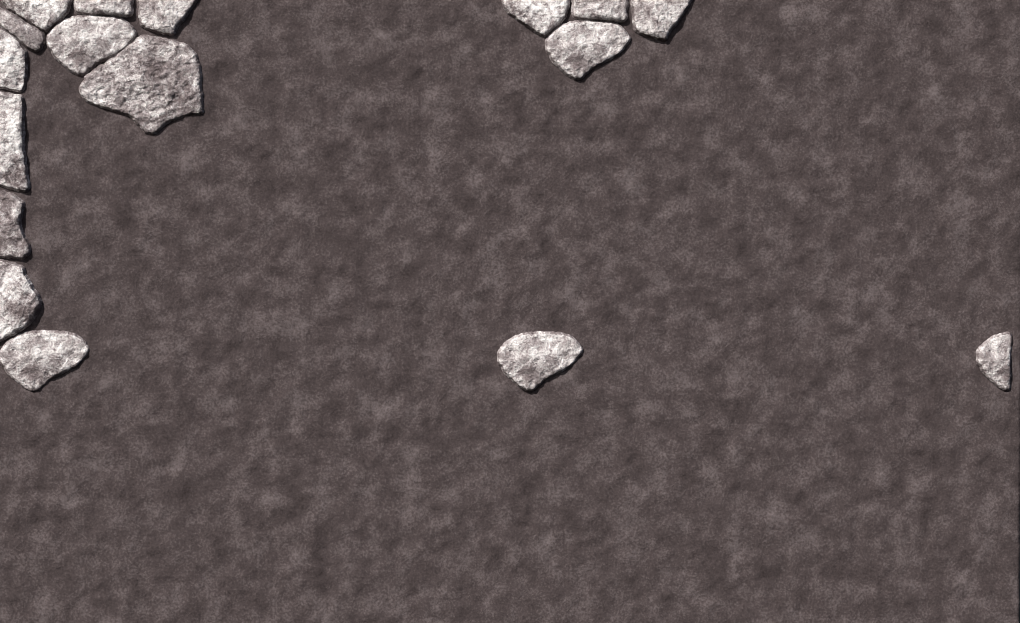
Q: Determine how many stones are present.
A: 17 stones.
